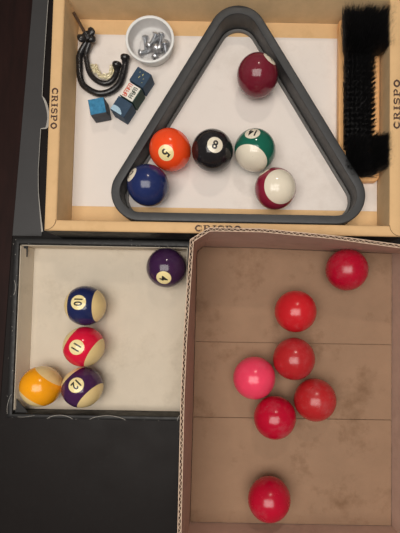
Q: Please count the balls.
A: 18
